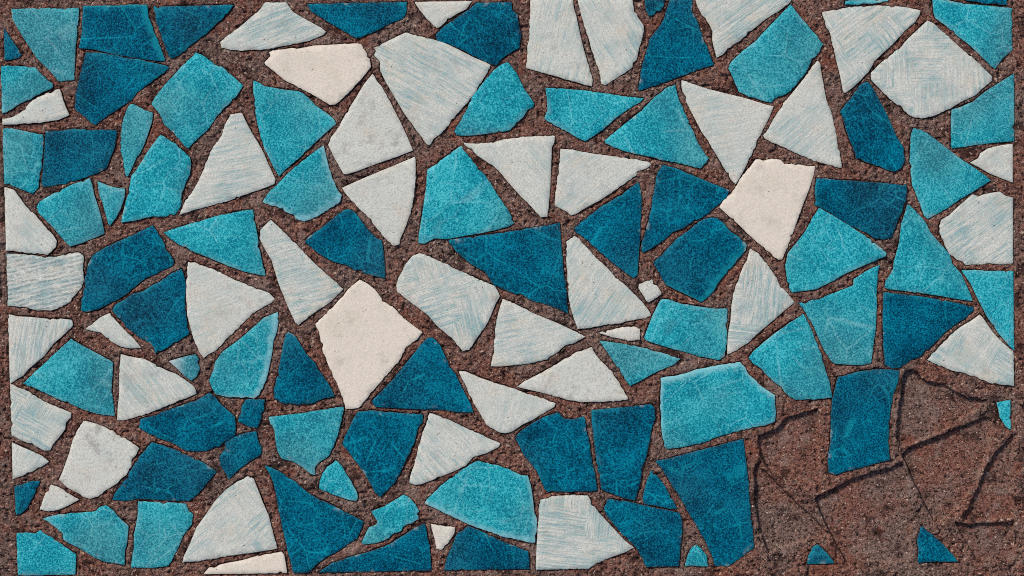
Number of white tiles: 46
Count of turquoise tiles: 40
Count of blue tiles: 39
